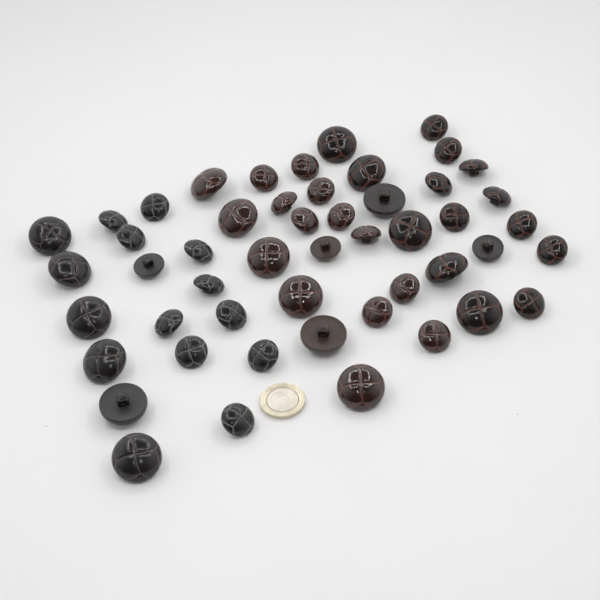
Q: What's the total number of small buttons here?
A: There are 32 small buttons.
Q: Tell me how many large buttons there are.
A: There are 18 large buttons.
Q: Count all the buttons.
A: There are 50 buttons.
